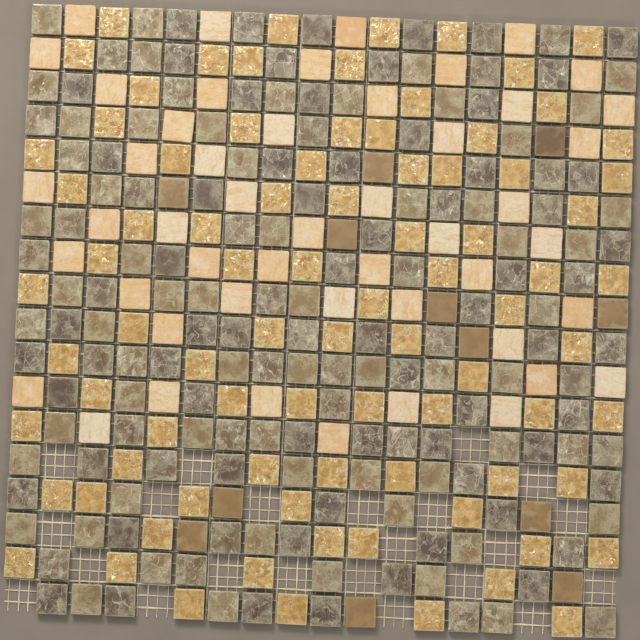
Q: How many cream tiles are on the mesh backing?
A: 49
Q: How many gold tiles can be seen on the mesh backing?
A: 84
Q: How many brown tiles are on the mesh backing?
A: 12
